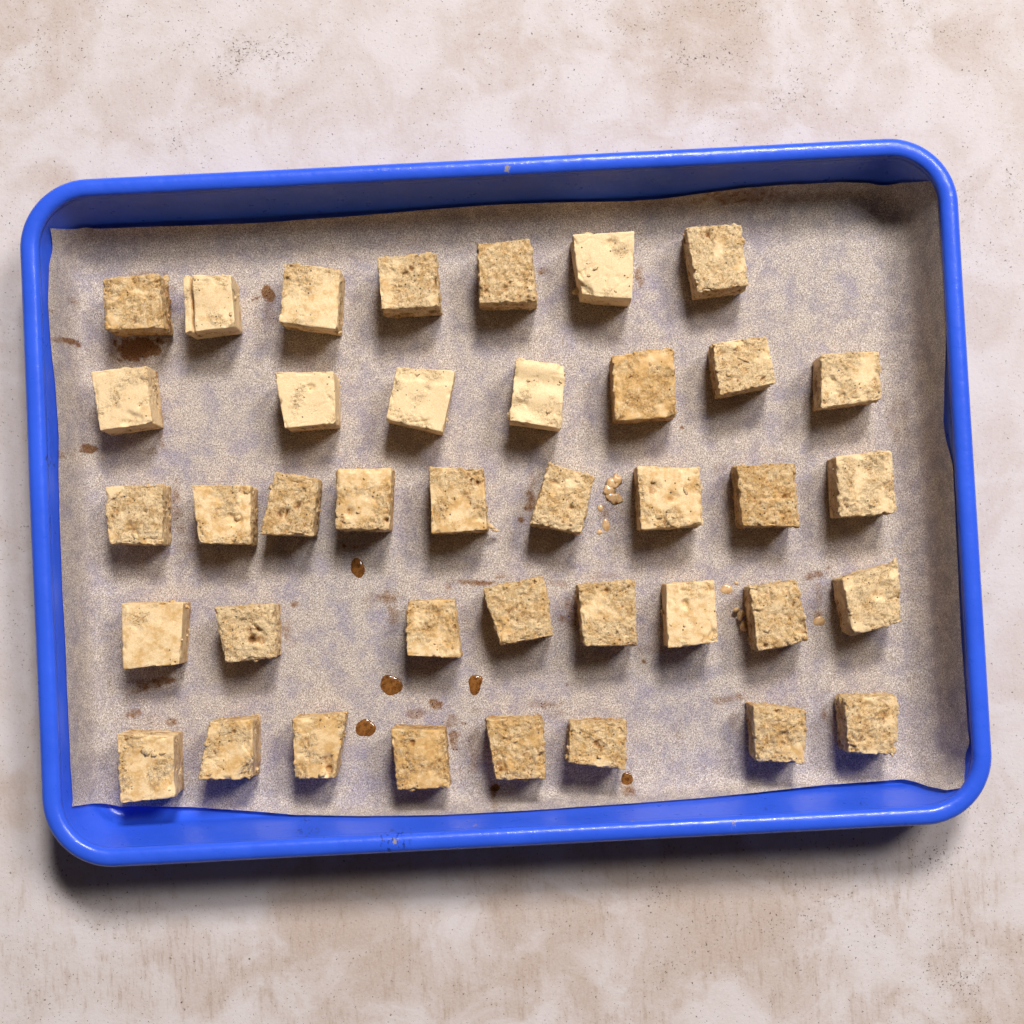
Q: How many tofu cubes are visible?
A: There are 39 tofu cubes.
